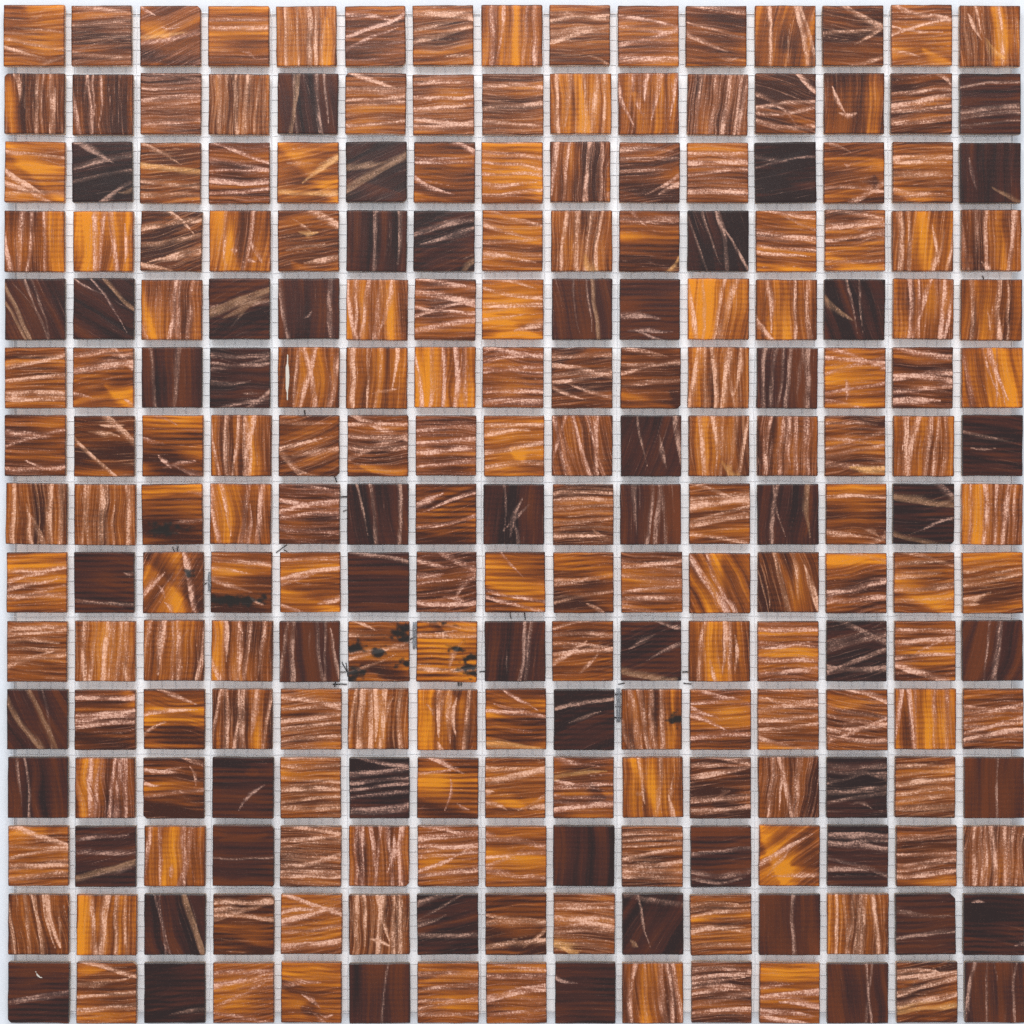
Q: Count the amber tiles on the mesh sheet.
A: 168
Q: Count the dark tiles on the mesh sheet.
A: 57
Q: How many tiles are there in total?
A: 225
